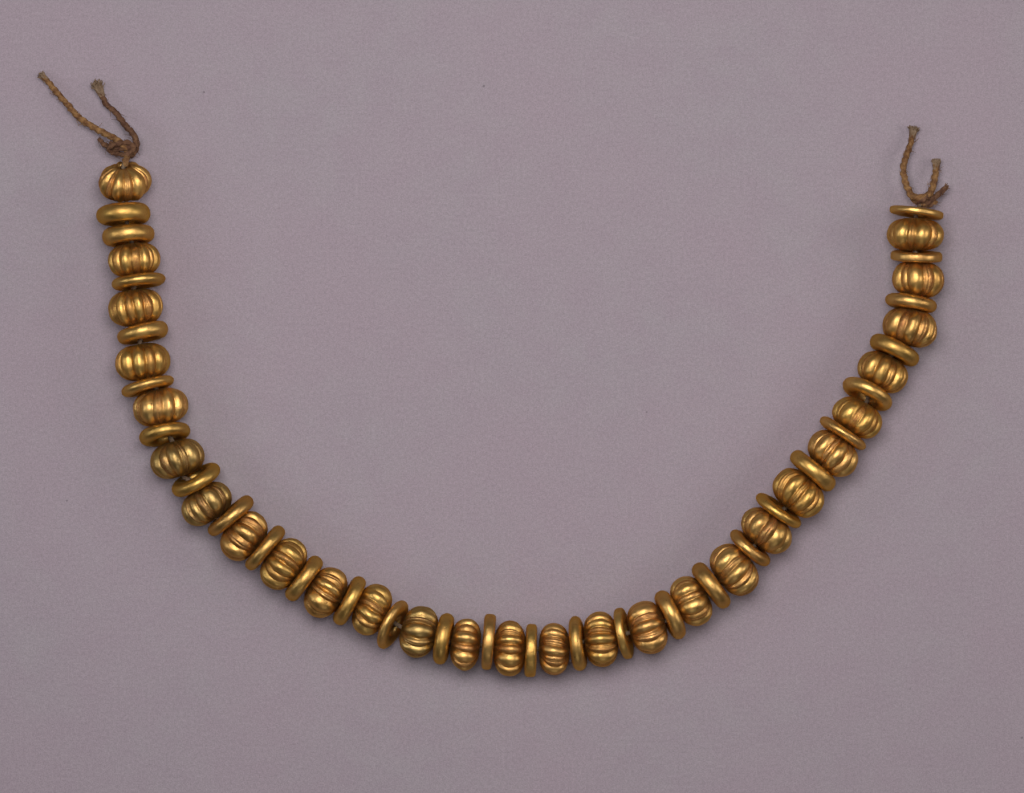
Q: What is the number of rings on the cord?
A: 28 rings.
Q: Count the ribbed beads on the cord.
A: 27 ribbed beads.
